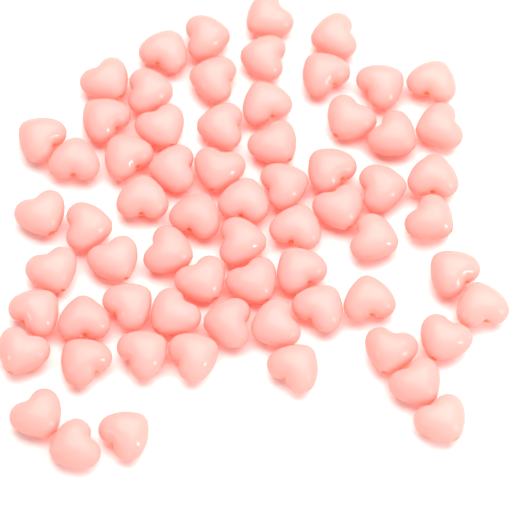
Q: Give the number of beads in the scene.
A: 66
